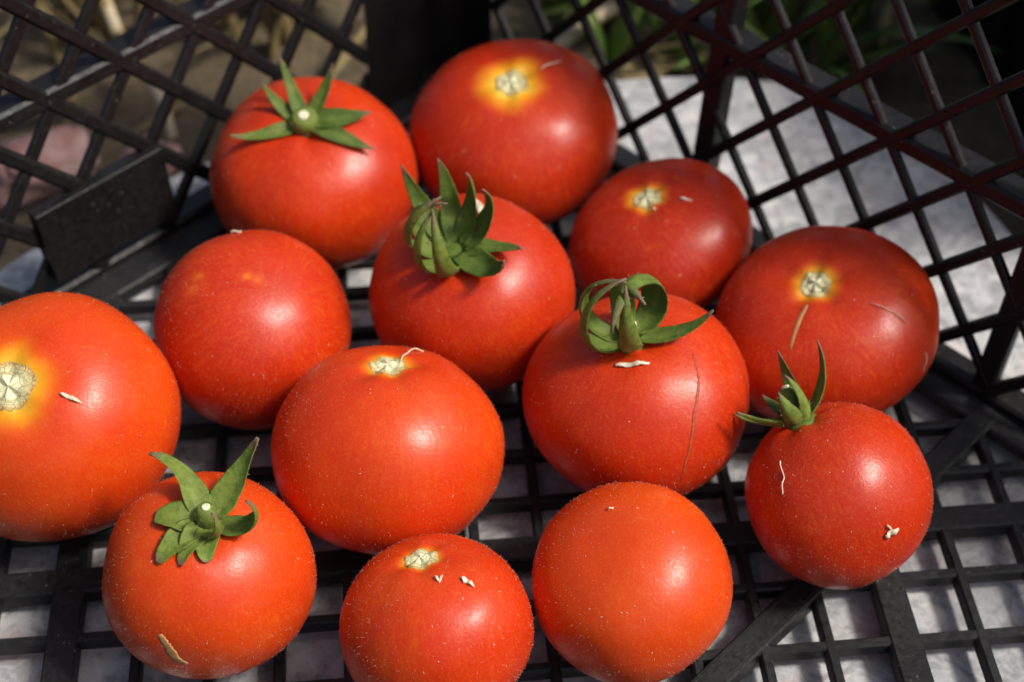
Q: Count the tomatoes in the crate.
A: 13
